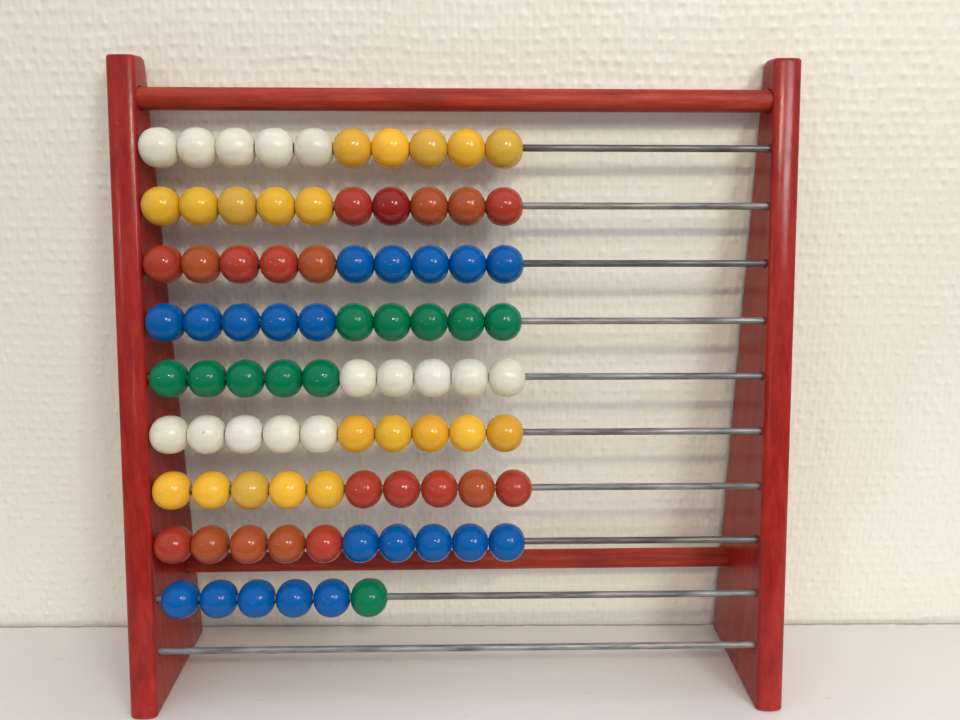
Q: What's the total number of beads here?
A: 86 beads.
